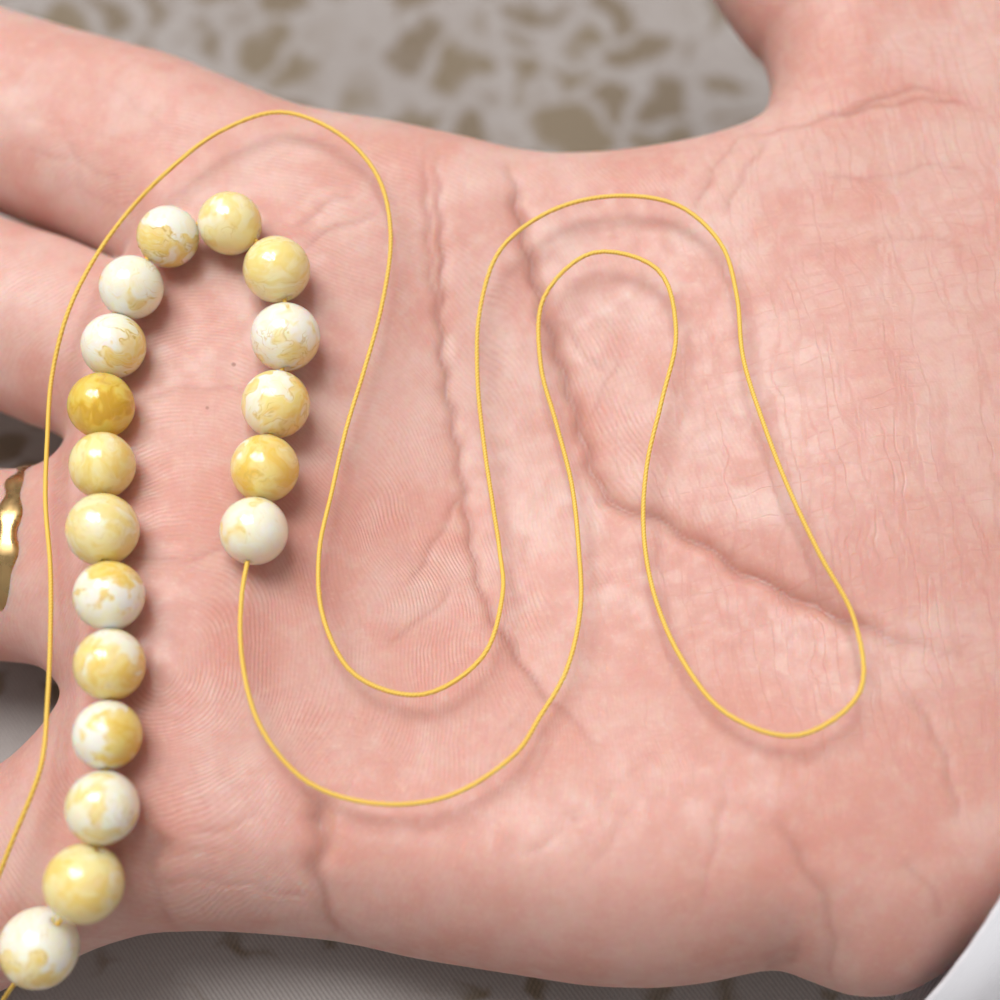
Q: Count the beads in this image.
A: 18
